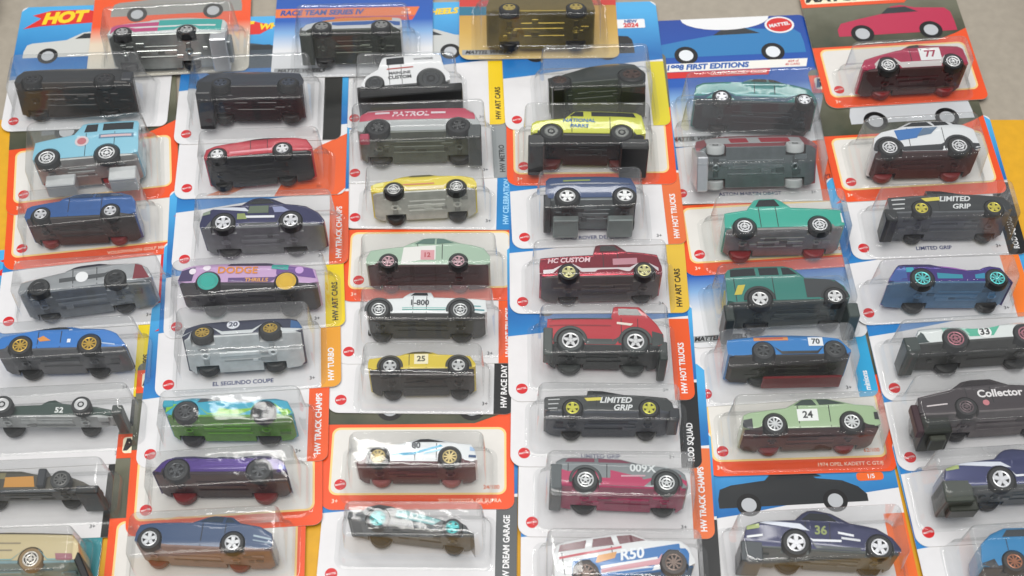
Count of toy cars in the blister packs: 50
